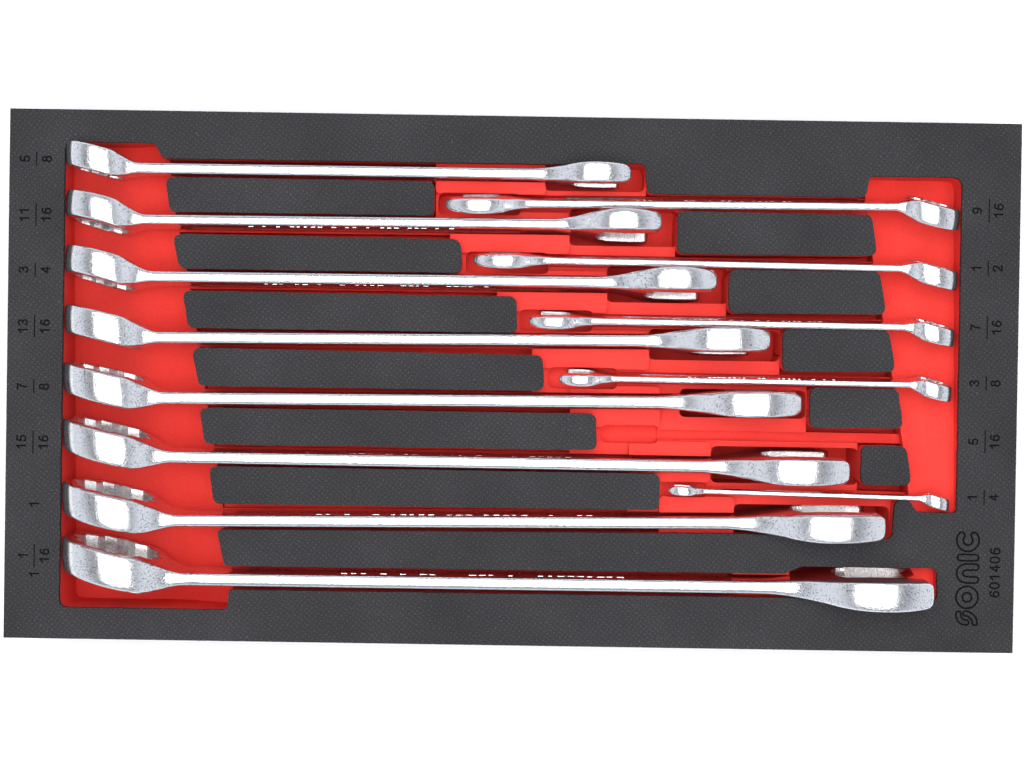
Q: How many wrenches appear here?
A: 13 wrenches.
